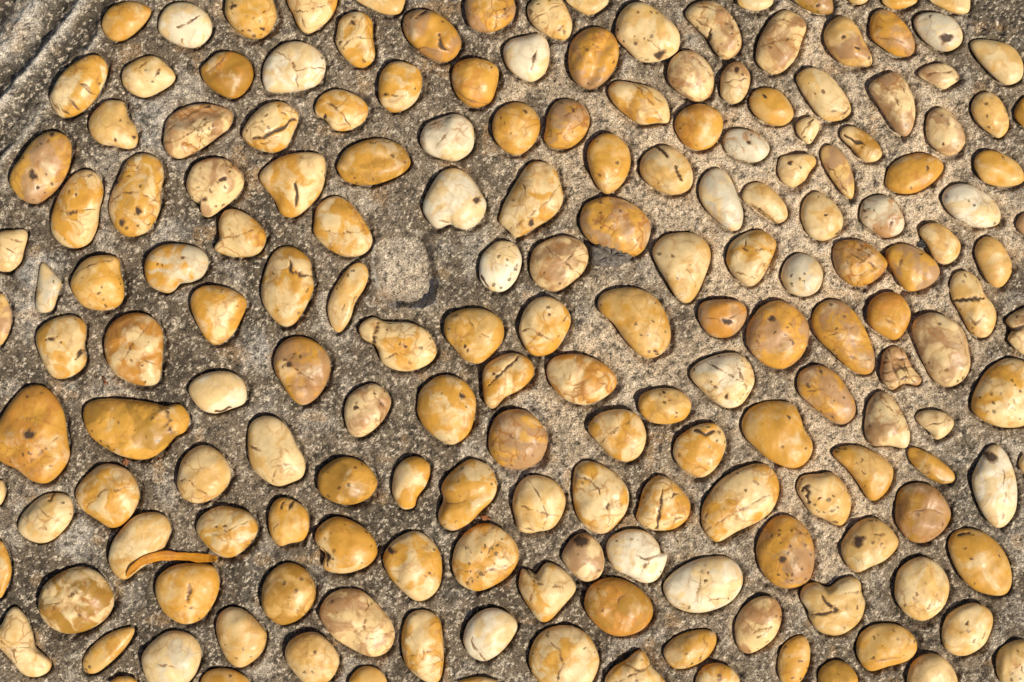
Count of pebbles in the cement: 184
